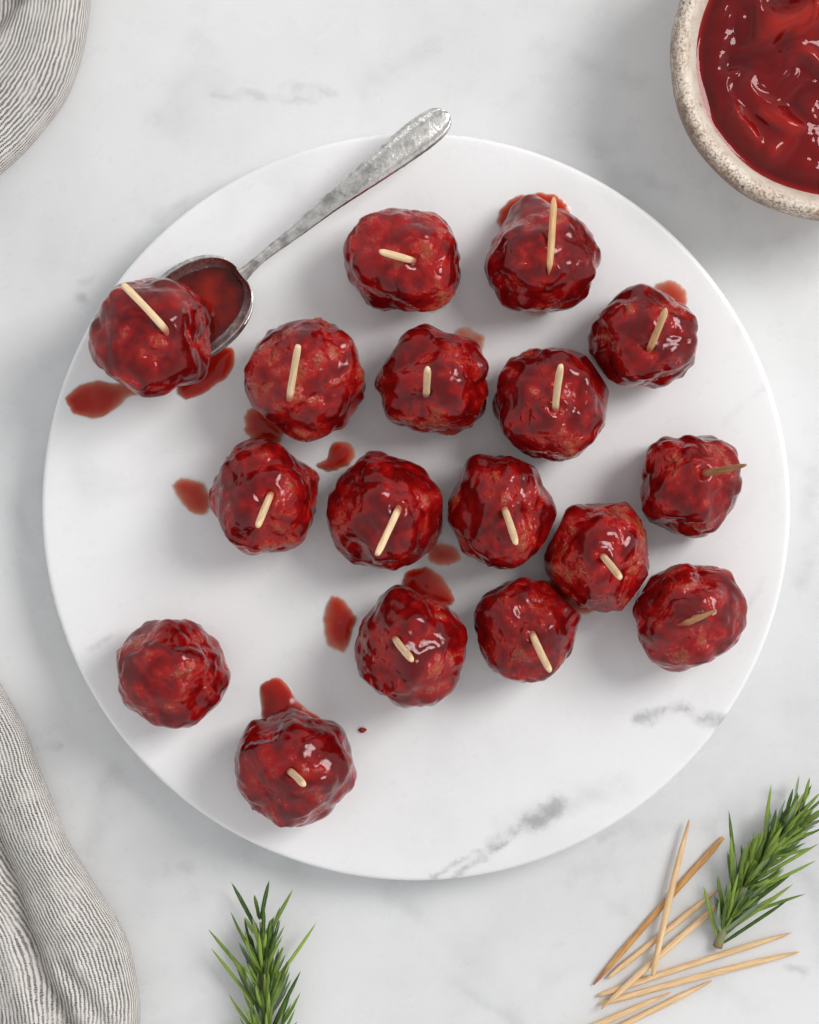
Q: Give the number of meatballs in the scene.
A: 17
